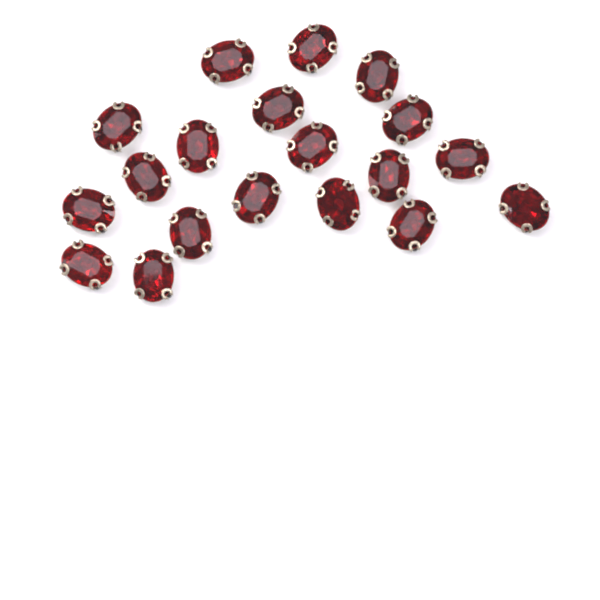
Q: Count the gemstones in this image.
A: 19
